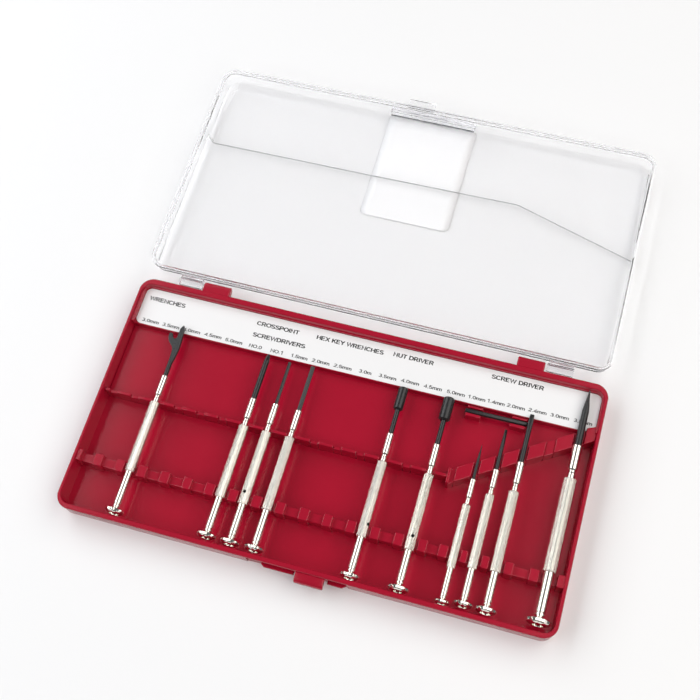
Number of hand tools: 10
